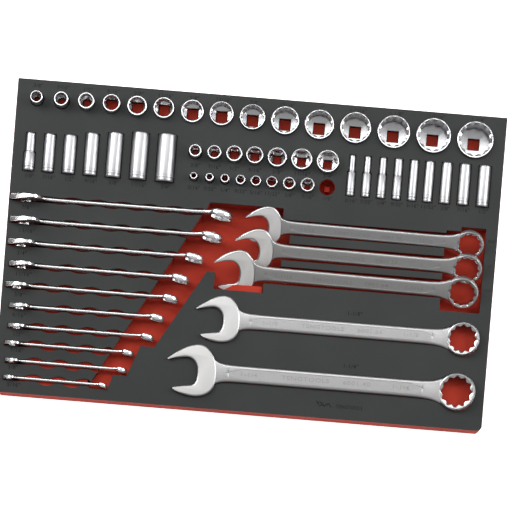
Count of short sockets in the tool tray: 30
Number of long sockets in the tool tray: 16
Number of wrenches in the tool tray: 15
